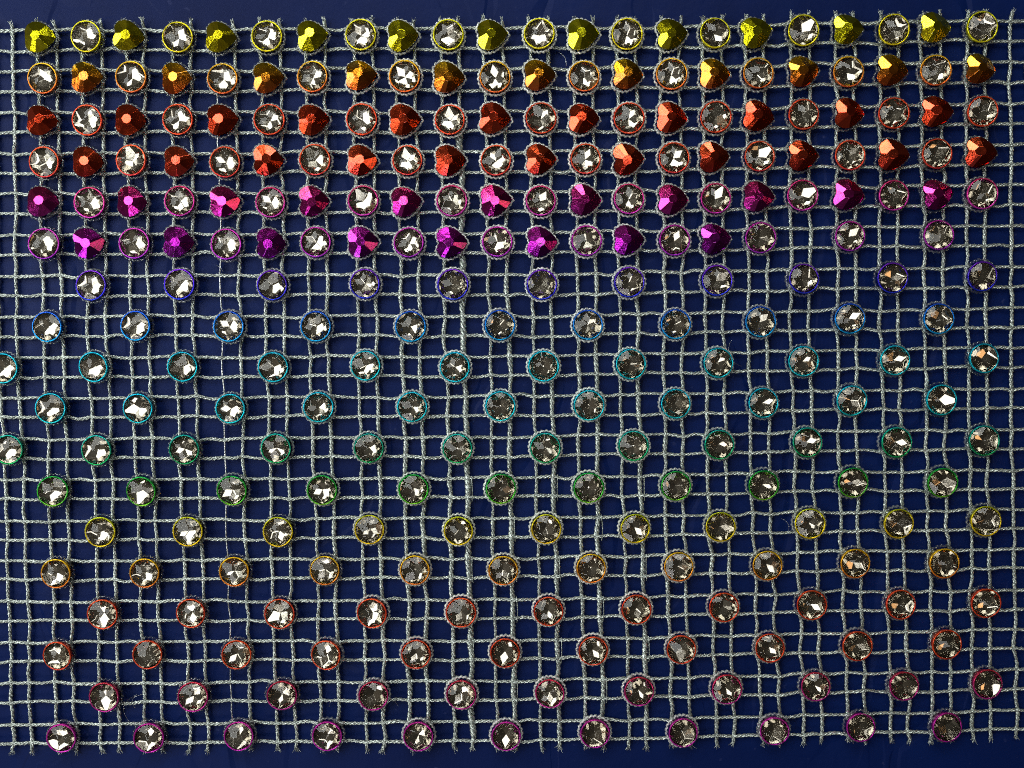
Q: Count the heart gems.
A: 63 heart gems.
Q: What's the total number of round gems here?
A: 200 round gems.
